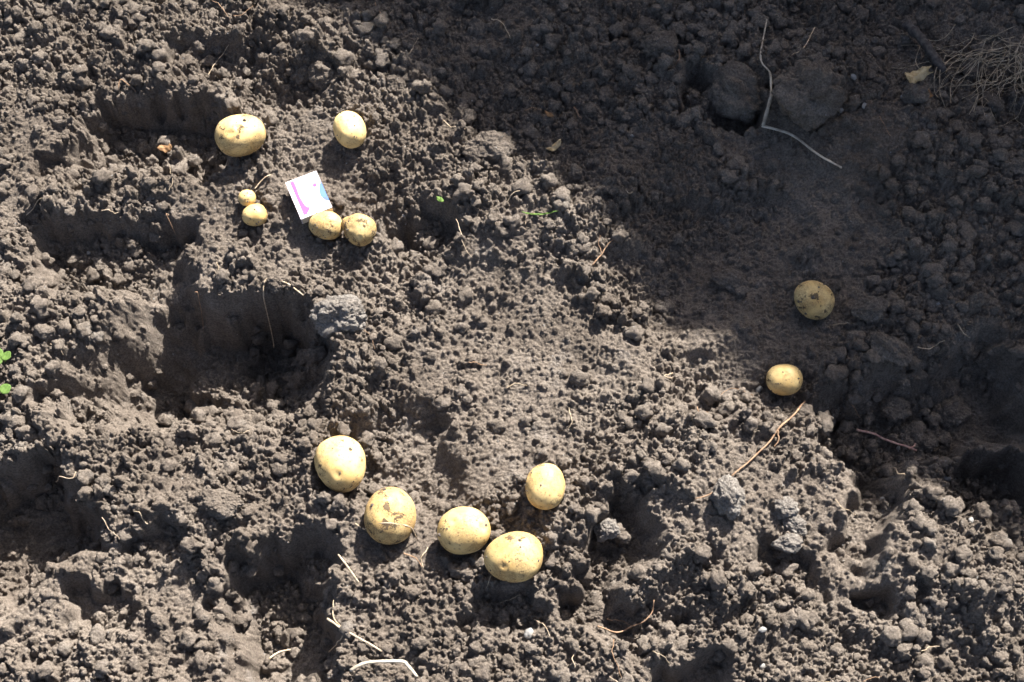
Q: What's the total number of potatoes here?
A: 13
